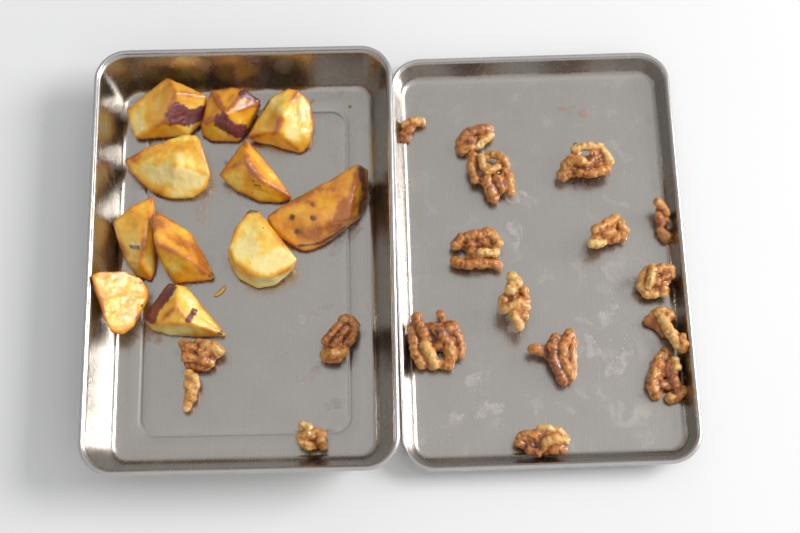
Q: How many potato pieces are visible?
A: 11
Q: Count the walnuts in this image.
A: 18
